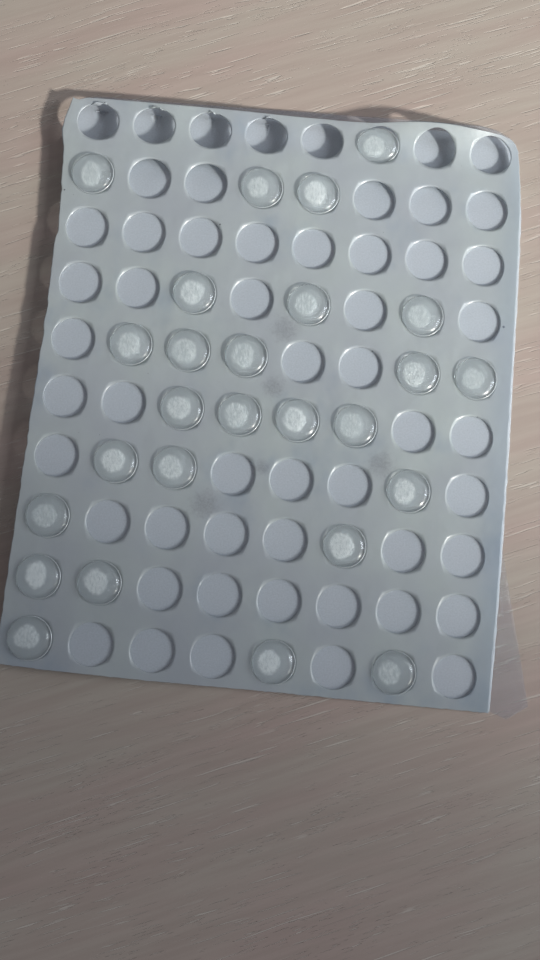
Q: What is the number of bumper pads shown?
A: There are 26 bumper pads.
